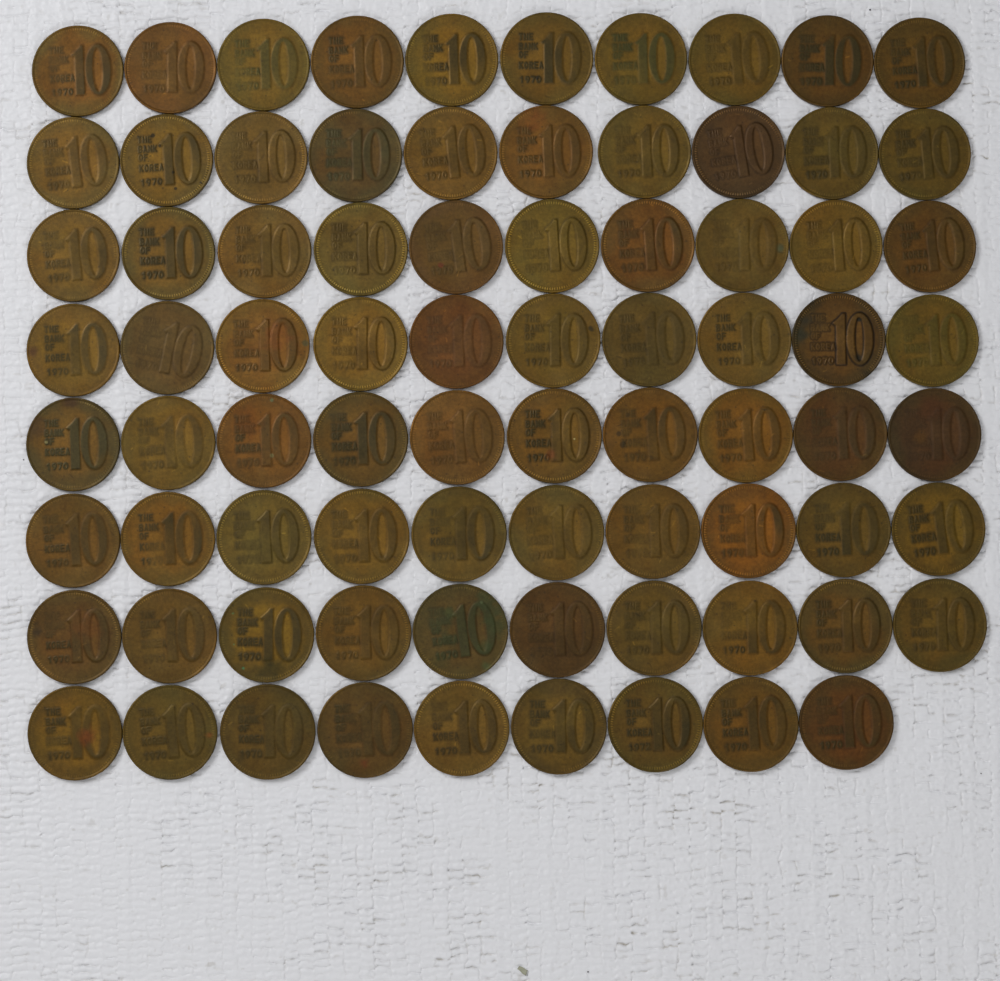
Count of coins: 79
